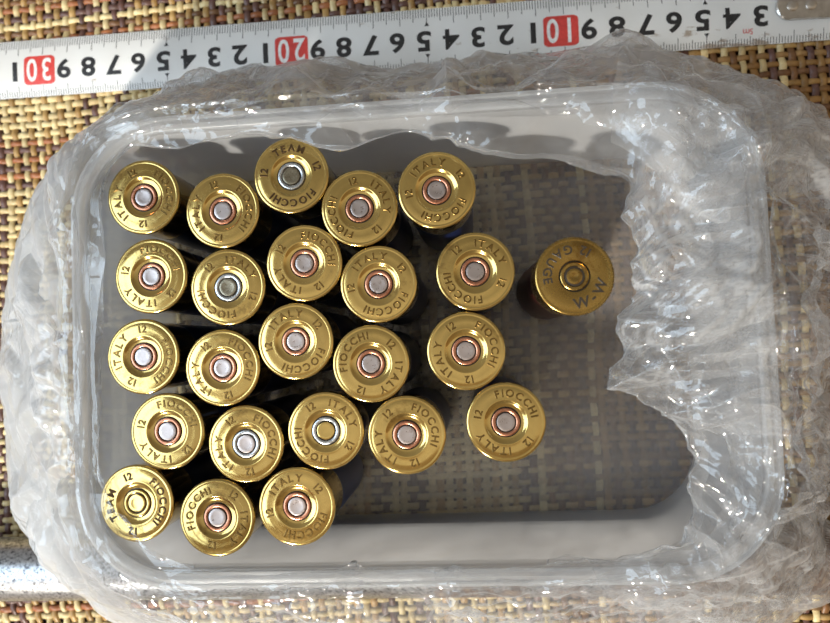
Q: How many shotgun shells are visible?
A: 24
